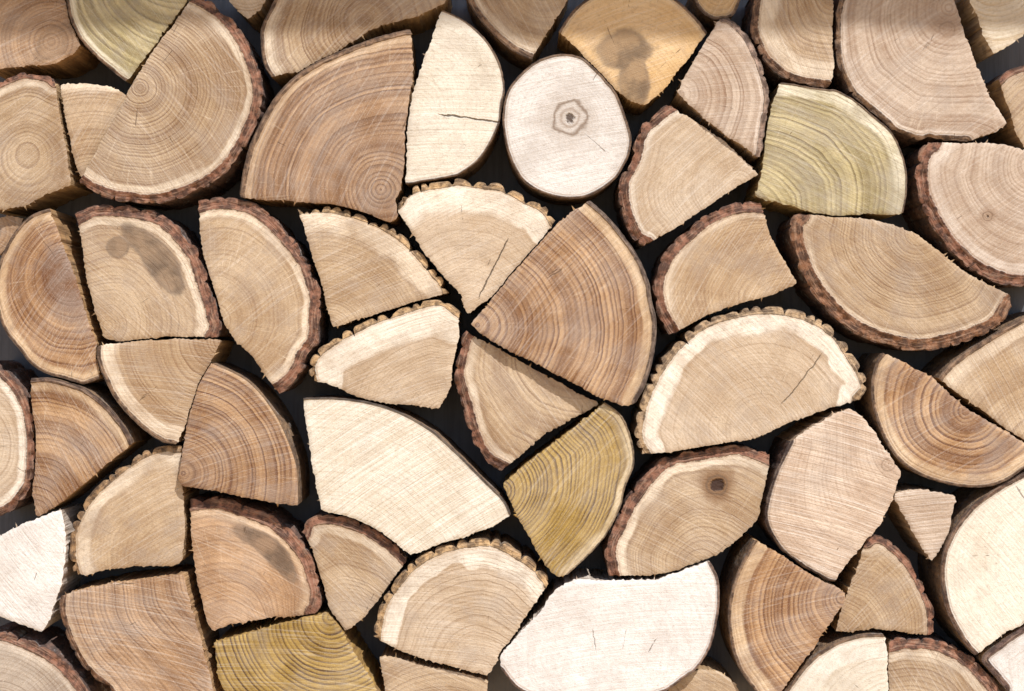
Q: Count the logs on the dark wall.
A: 61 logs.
